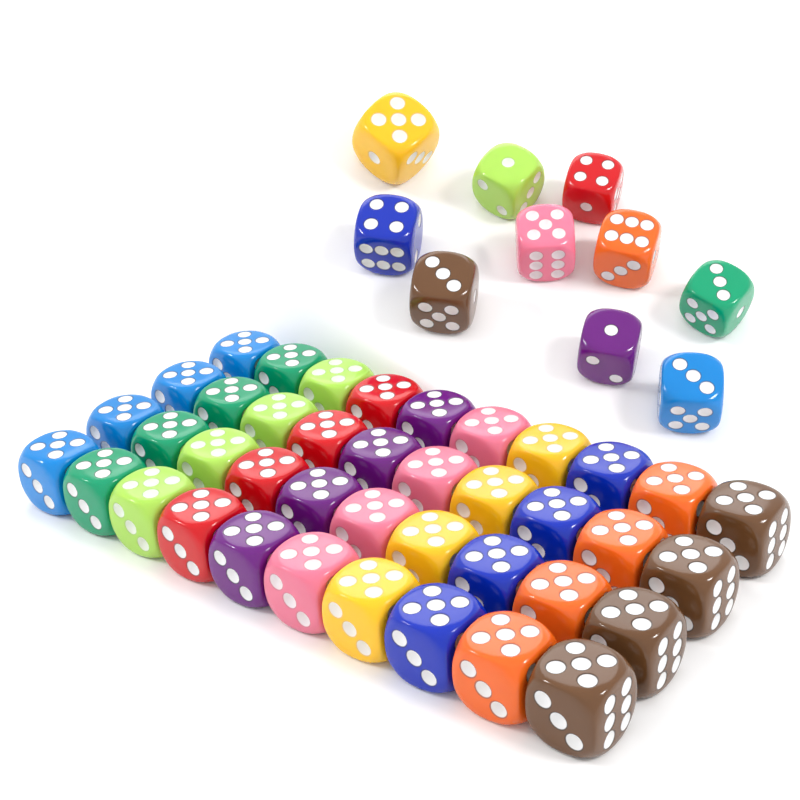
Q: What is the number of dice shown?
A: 50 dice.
